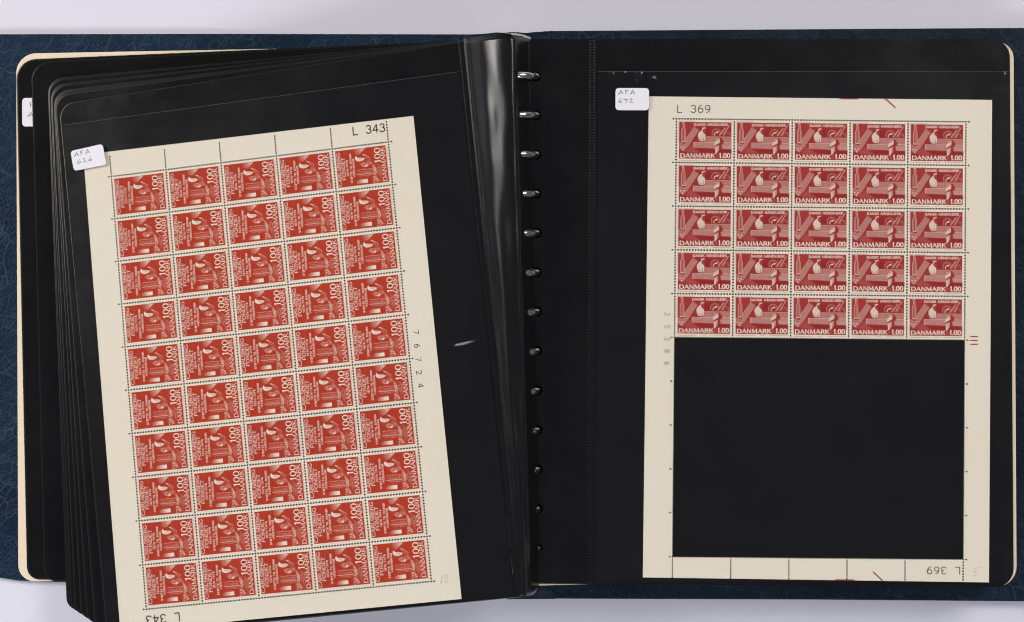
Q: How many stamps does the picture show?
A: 75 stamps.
